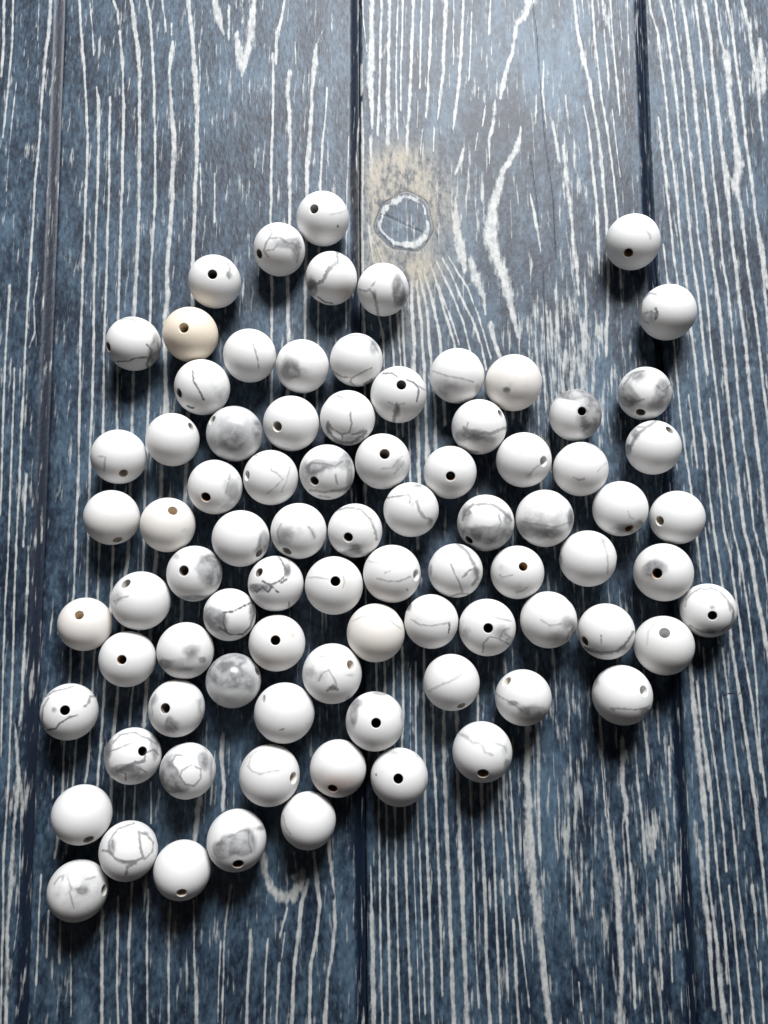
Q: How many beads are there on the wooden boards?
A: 84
